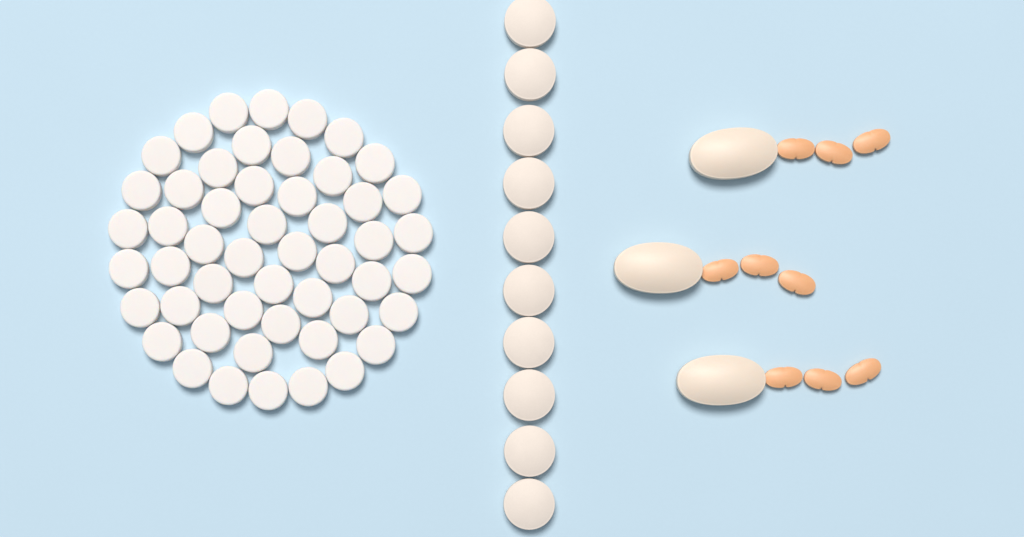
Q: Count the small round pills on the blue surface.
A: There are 51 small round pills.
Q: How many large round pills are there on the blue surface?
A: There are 10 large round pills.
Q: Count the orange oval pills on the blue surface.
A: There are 9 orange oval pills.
